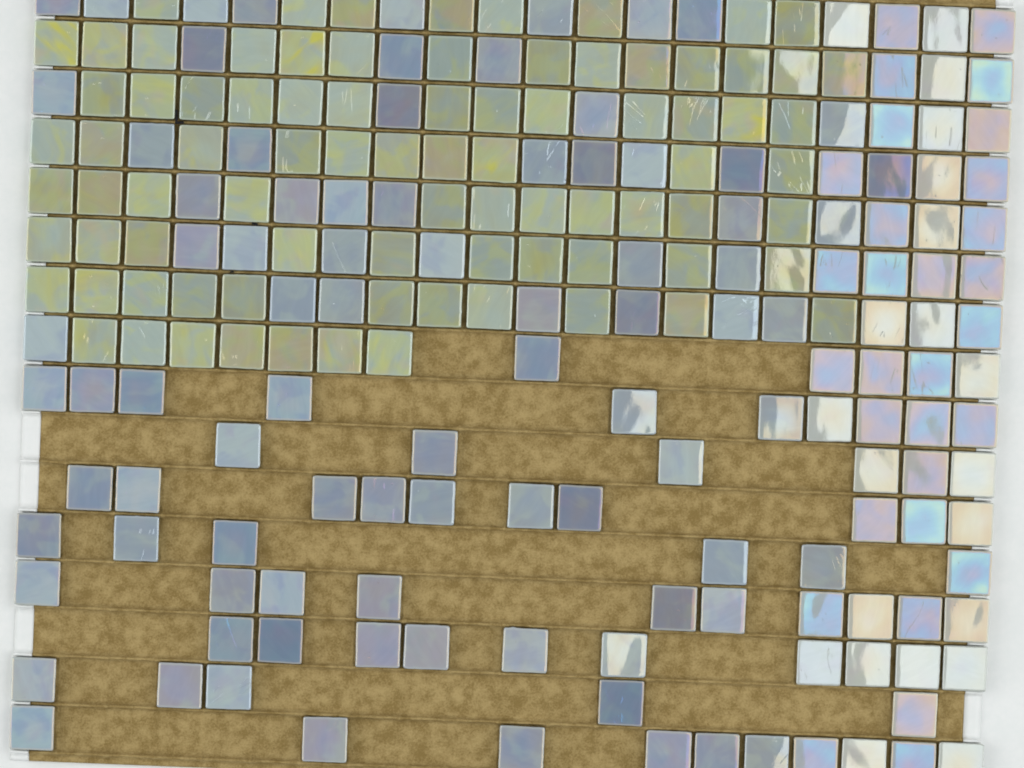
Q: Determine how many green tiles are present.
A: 84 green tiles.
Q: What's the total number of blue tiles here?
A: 85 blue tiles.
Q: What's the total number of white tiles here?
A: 51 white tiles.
